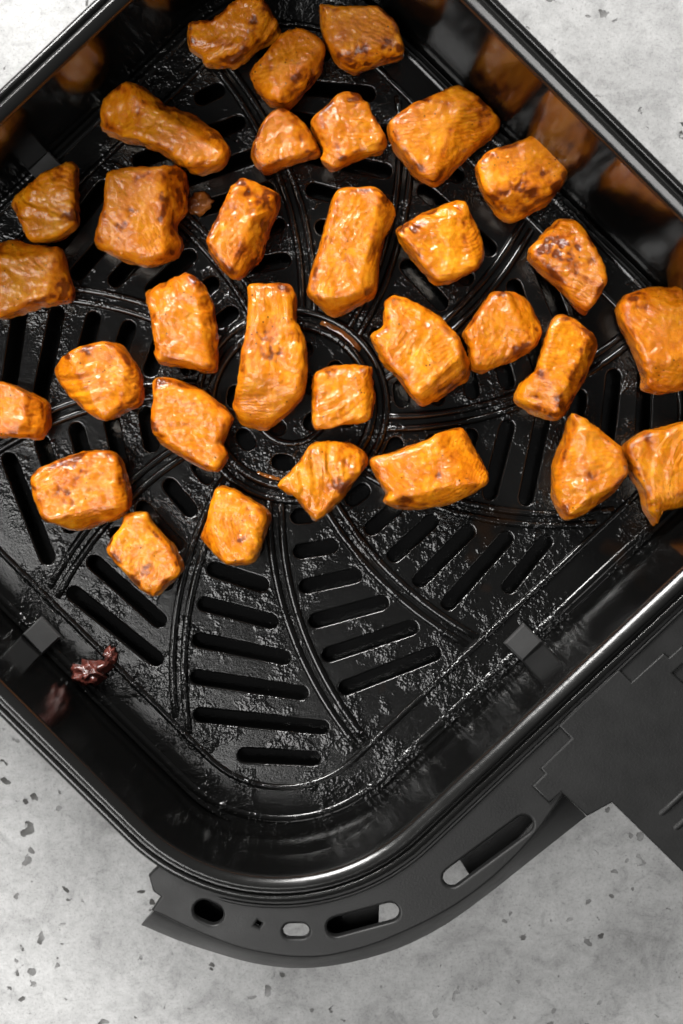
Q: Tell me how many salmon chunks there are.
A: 32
